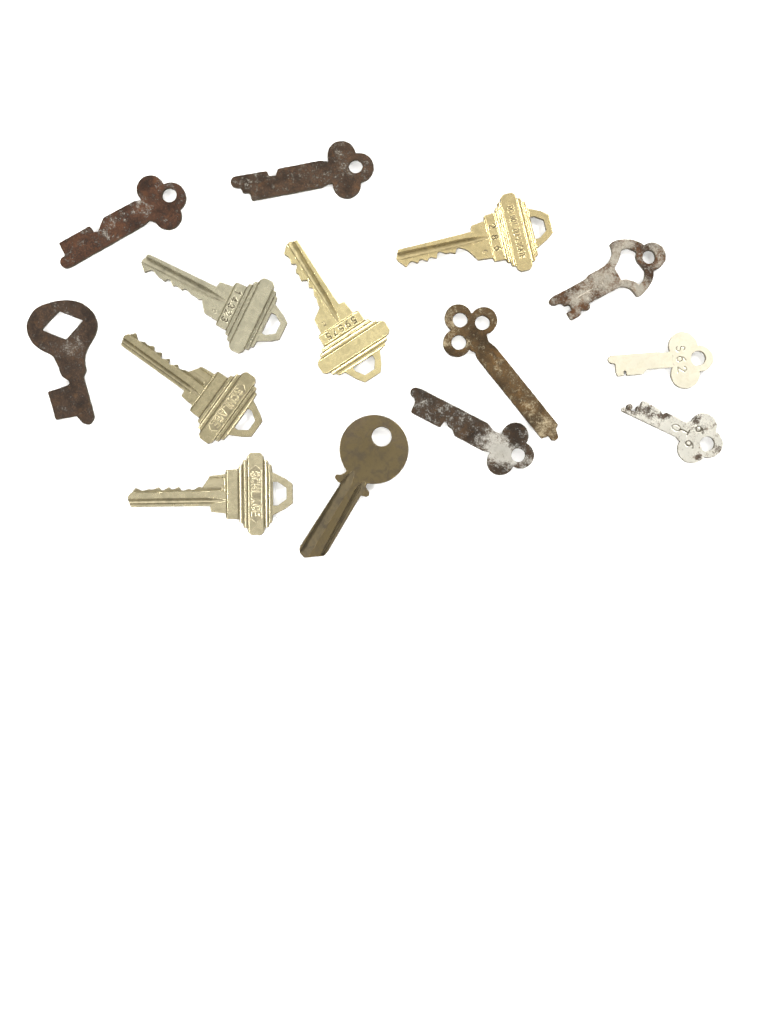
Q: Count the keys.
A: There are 14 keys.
